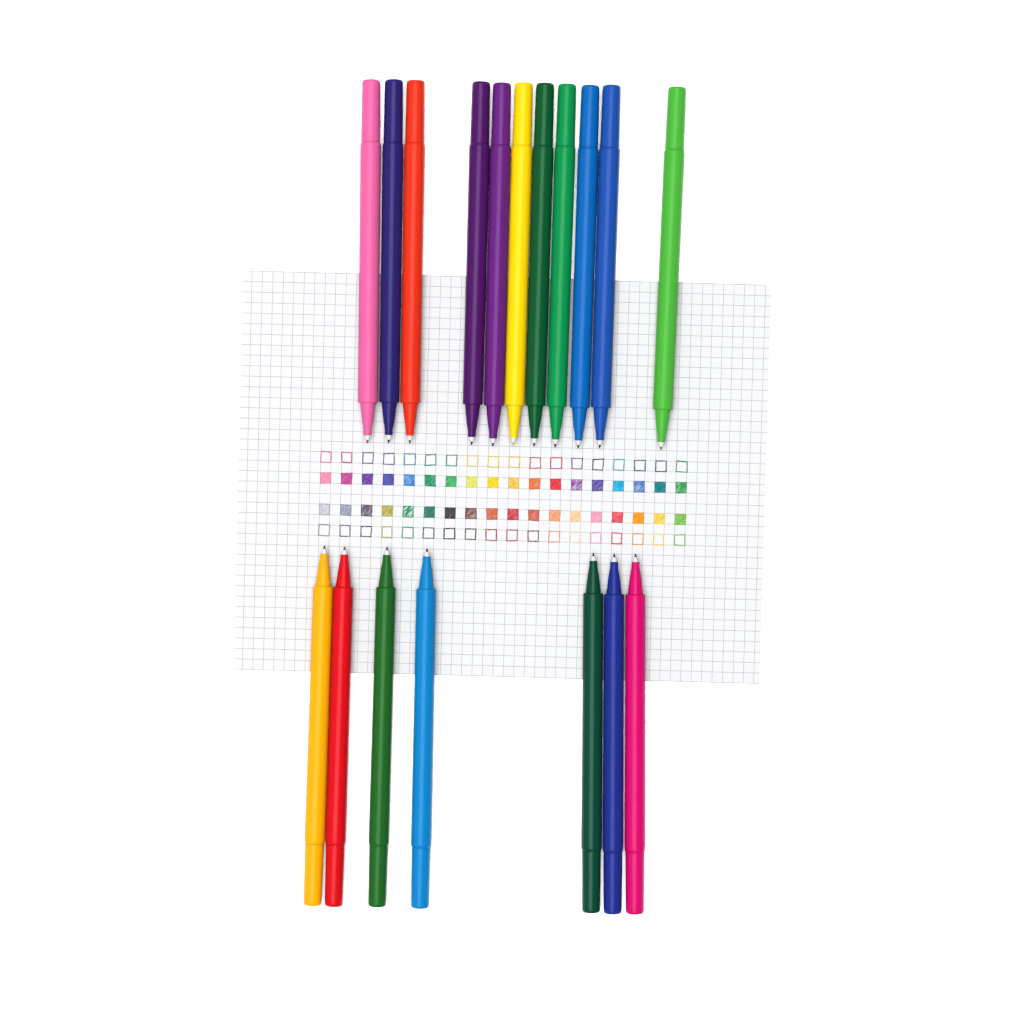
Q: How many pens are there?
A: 18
